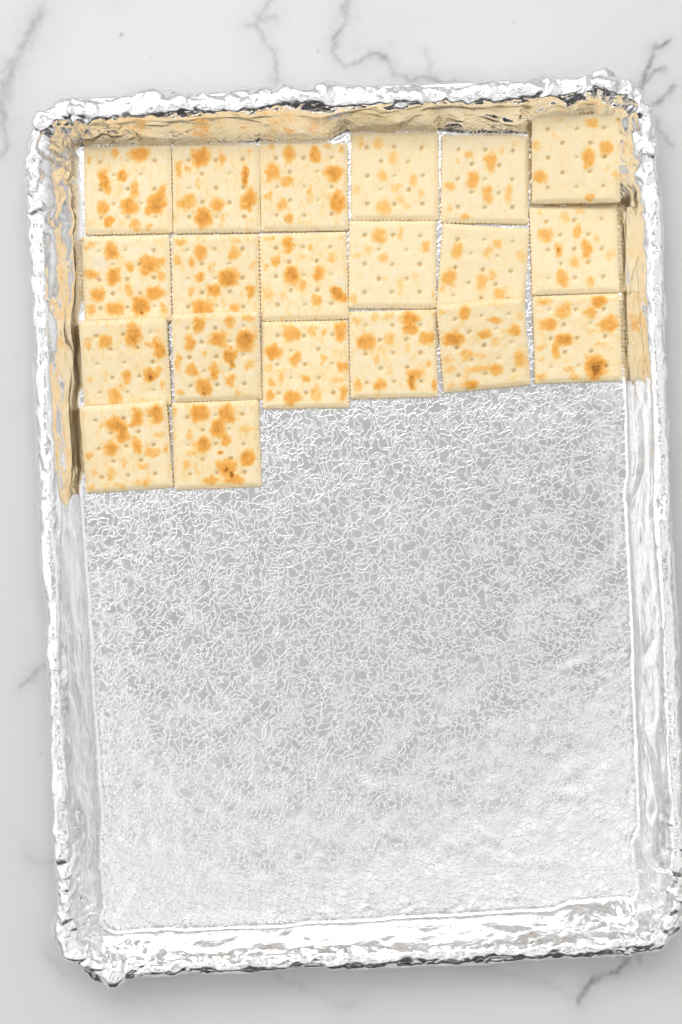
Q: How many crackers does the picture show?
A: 20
